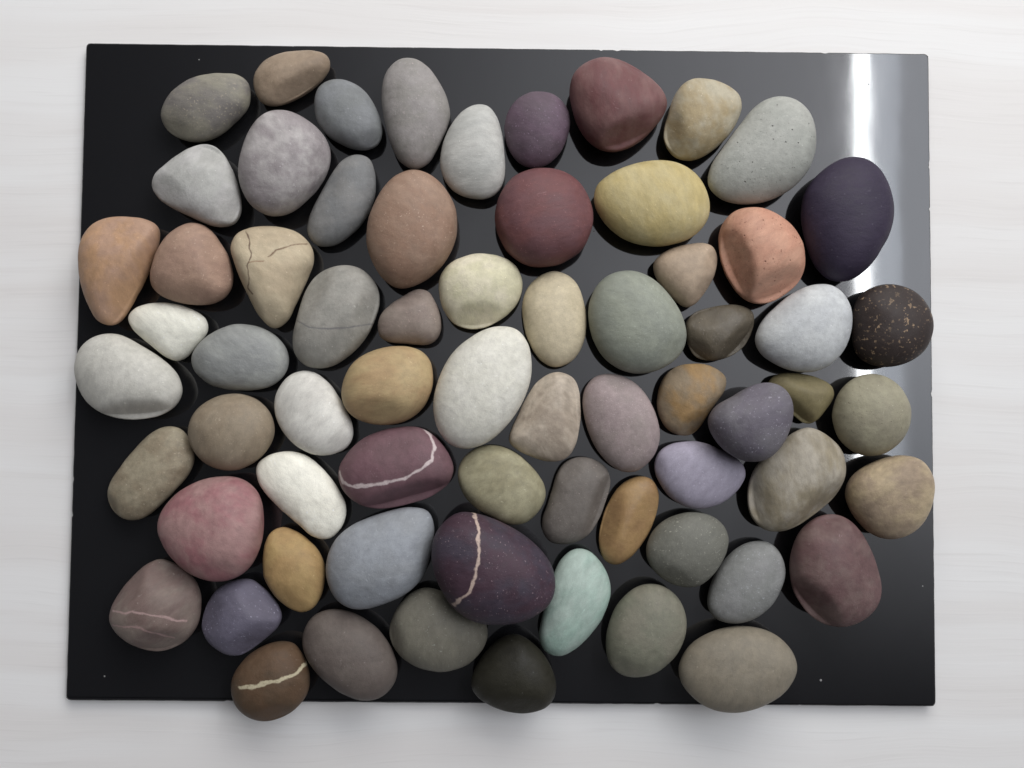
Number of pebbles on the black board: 67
